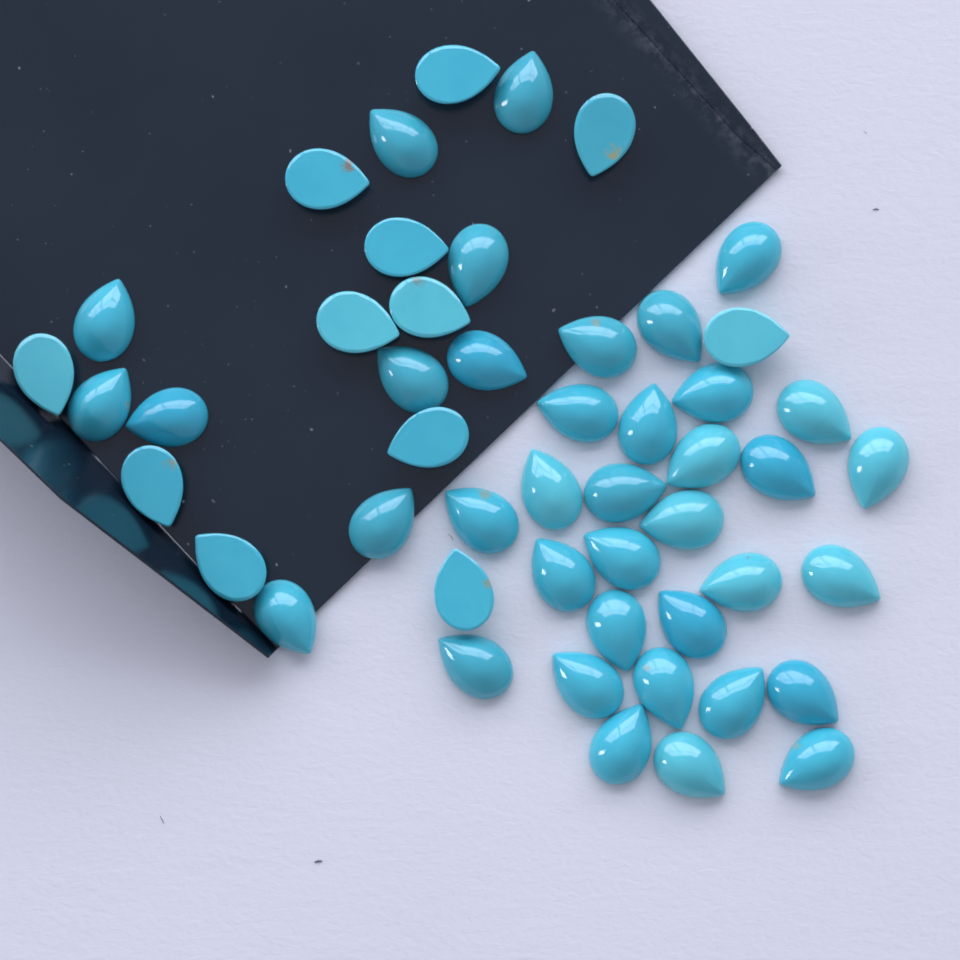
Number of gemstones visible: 50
